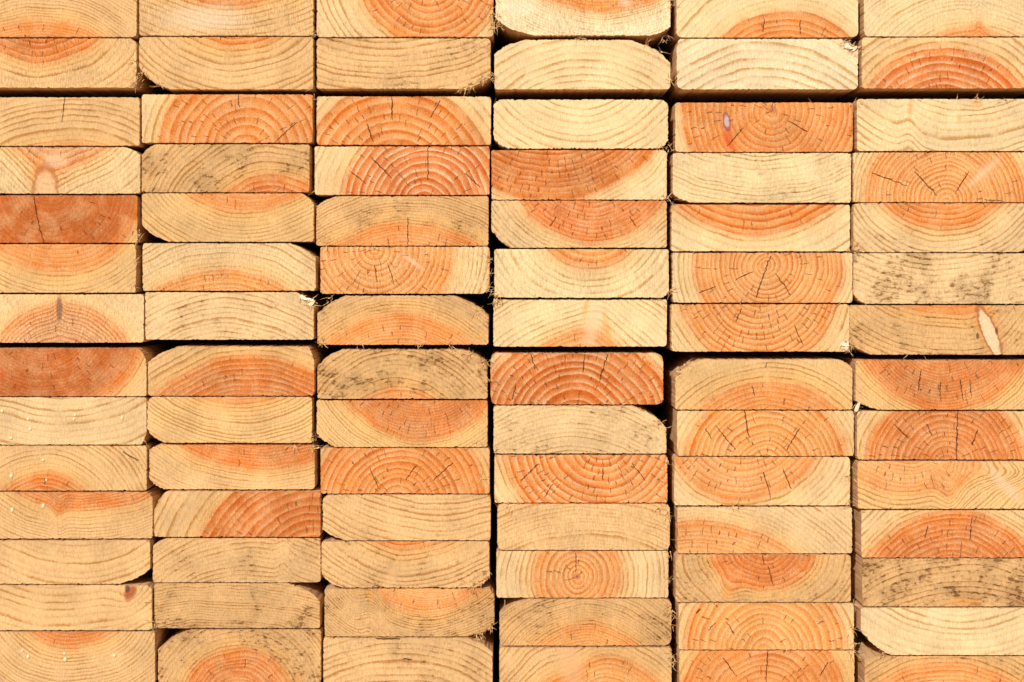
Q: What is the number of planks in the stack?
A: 84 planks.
